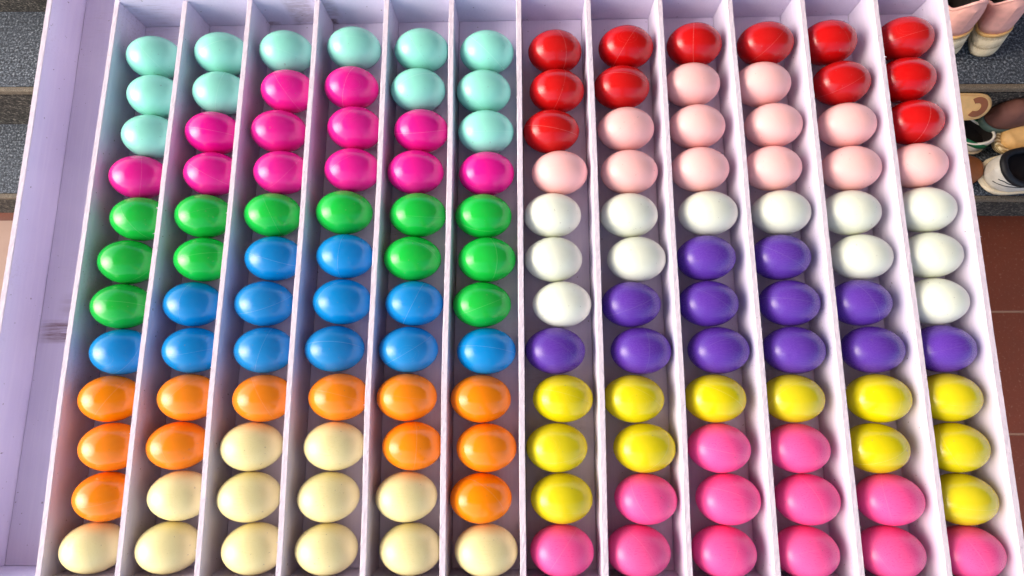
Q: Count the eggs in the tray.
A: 144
